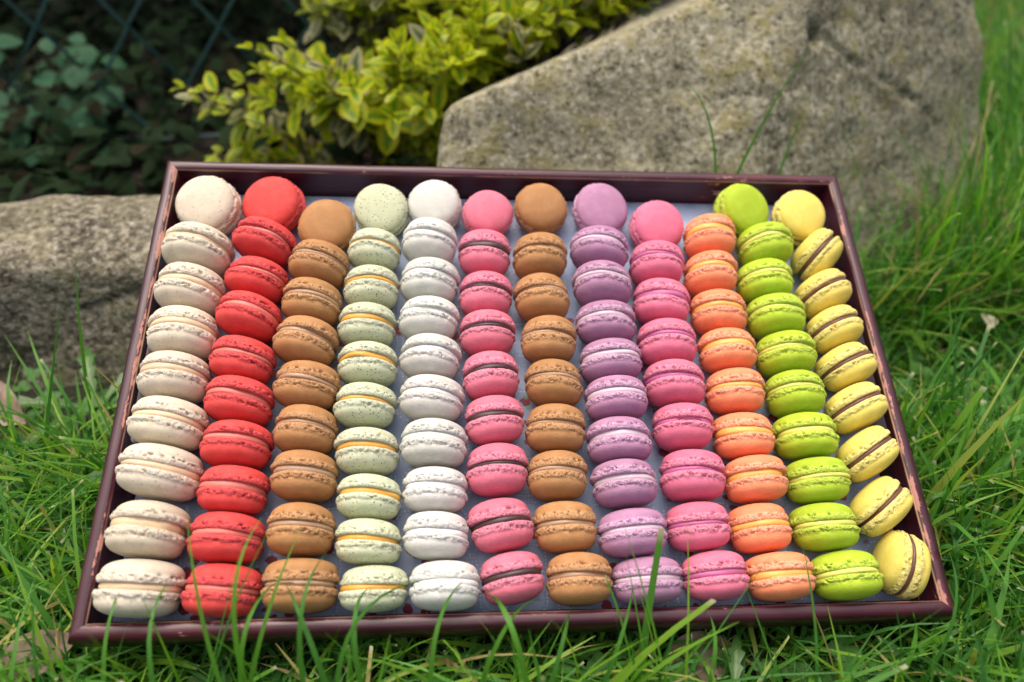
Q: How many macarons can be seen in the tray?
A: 113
